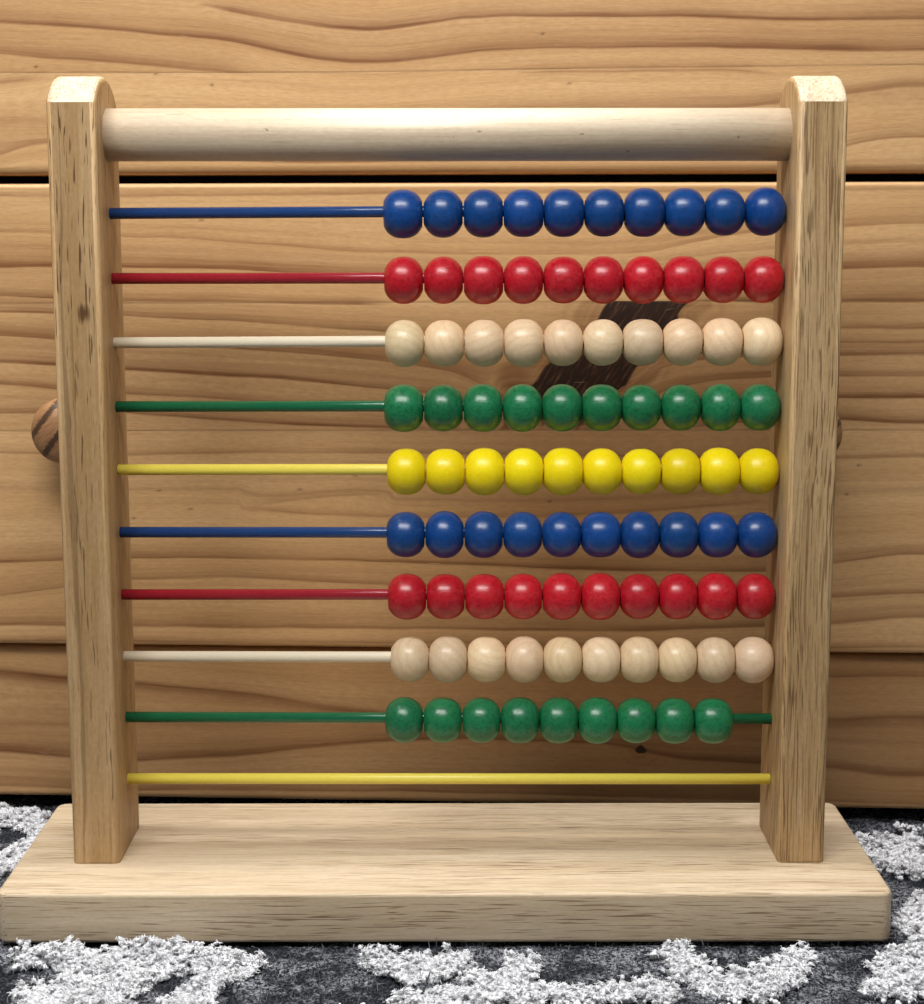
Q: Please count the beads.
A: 89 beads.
